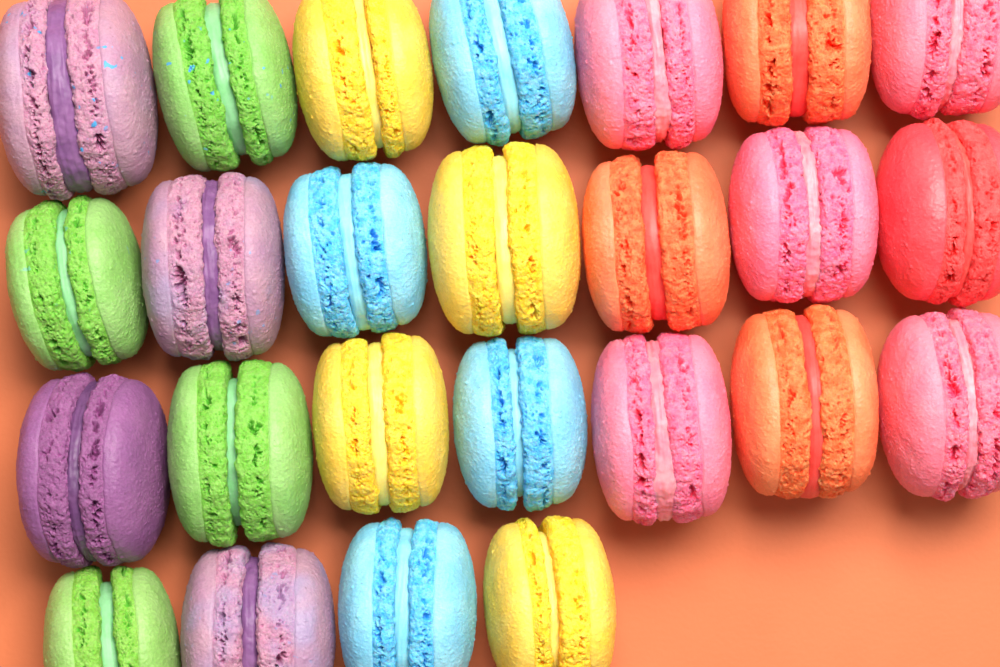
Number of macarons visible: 25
